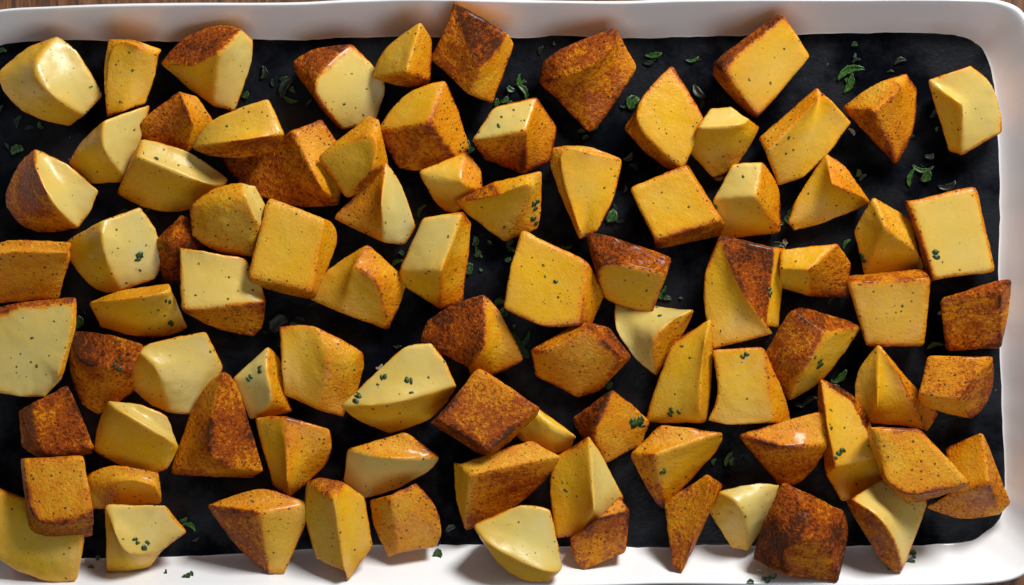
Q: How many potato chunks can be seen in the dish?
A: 88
